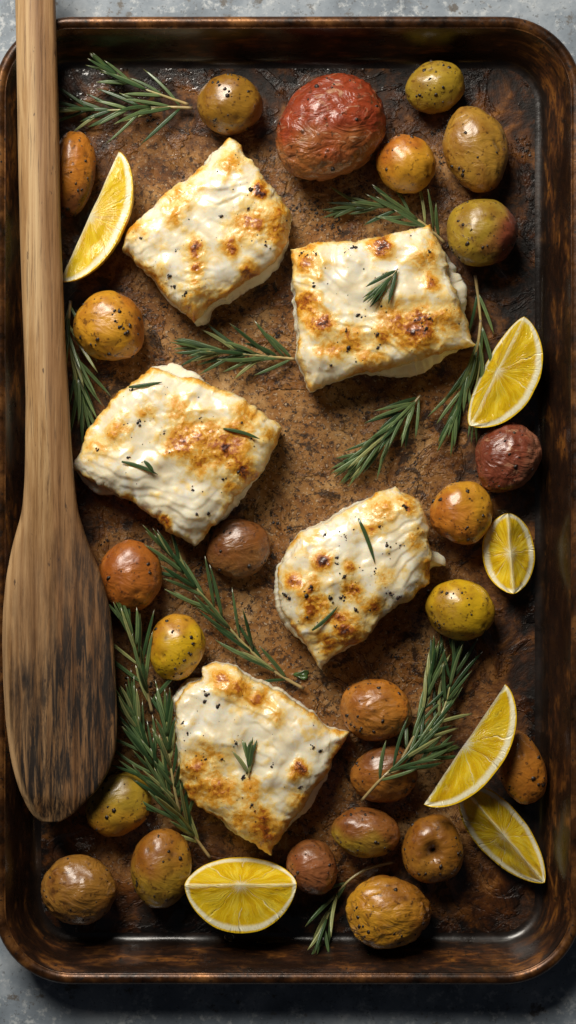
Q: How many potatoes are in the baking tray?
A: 24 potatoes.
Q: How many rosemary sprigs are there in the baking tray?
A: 13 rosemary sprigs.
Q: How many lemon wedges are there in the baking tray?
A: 6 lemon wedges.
